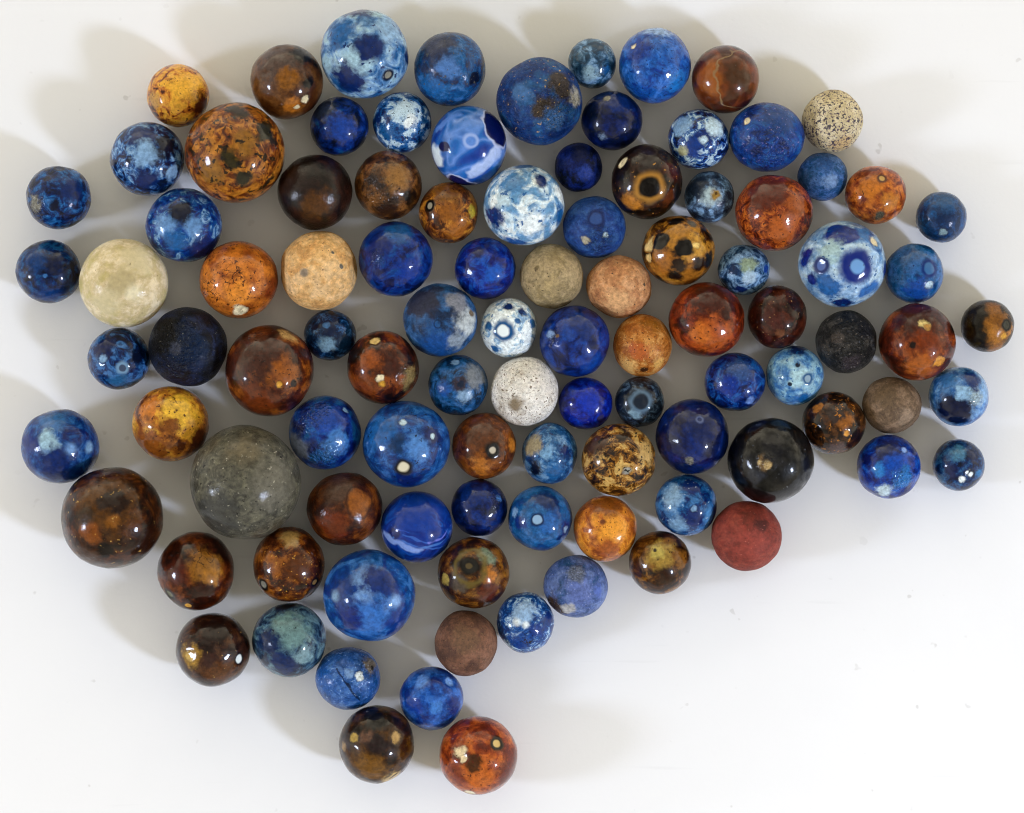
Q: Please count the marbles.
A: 100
